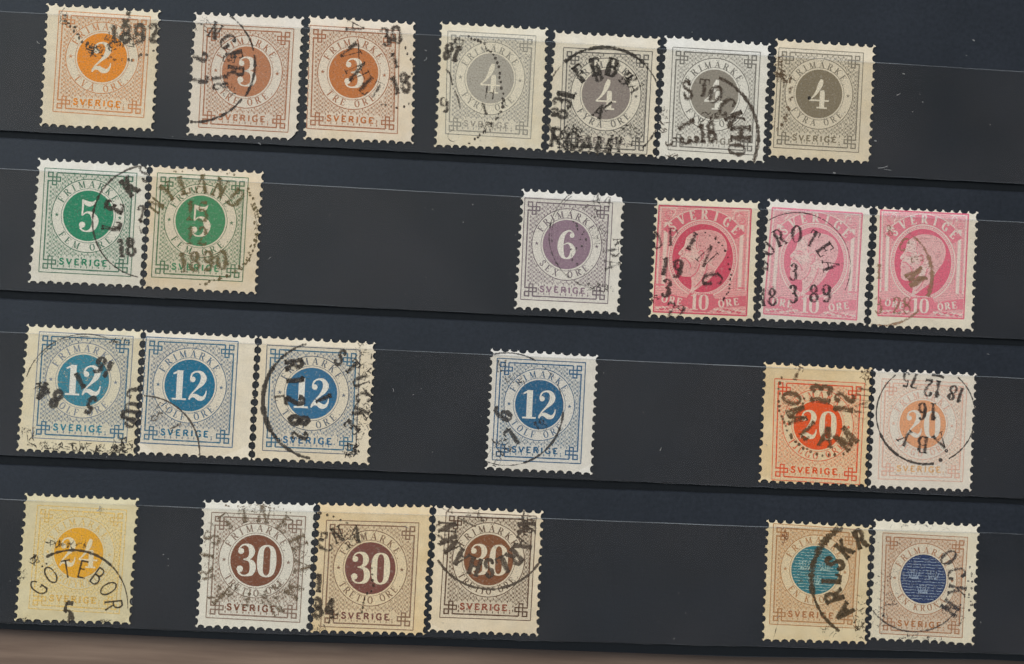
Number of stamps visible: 25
